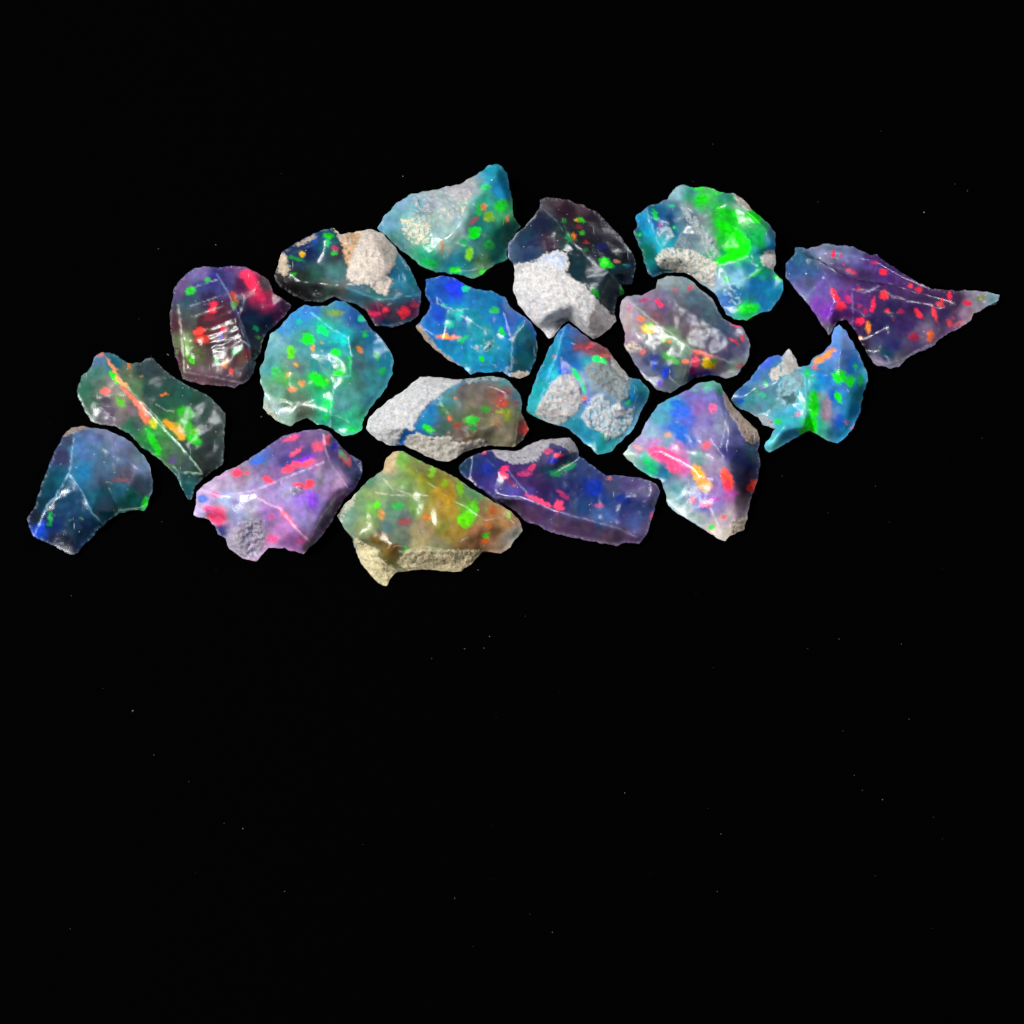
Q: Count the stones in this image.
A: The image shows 18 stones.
